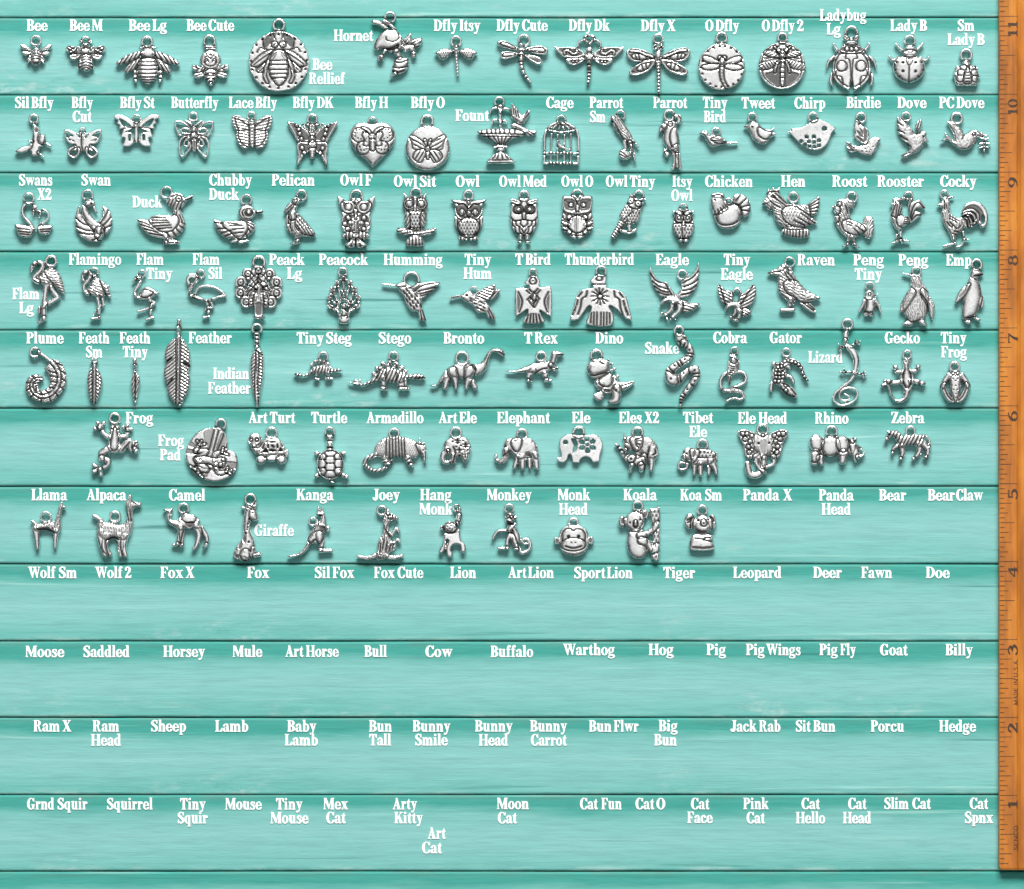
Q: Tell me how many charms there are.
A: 106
